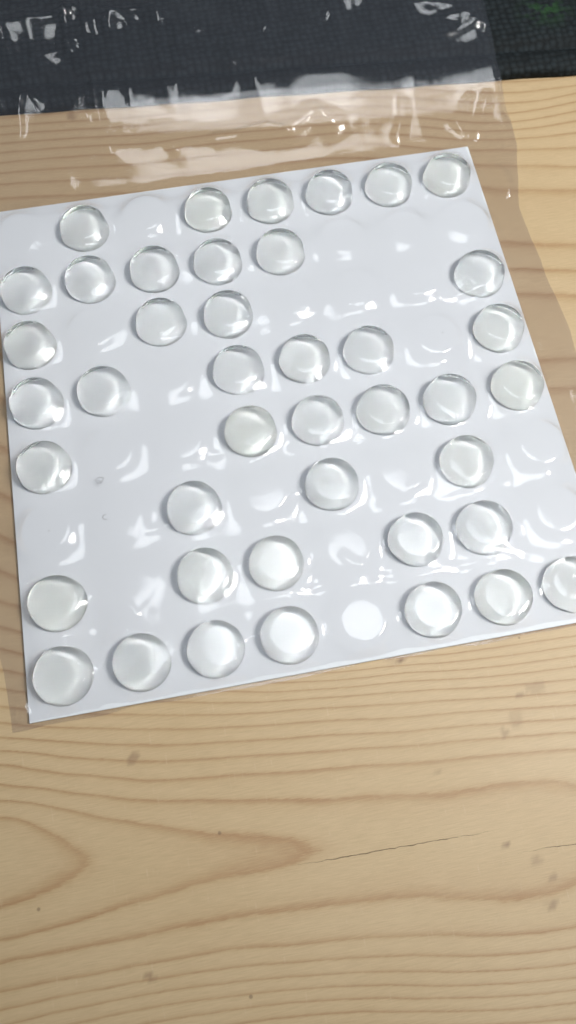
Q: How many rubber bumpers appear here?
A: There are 42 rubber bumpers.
